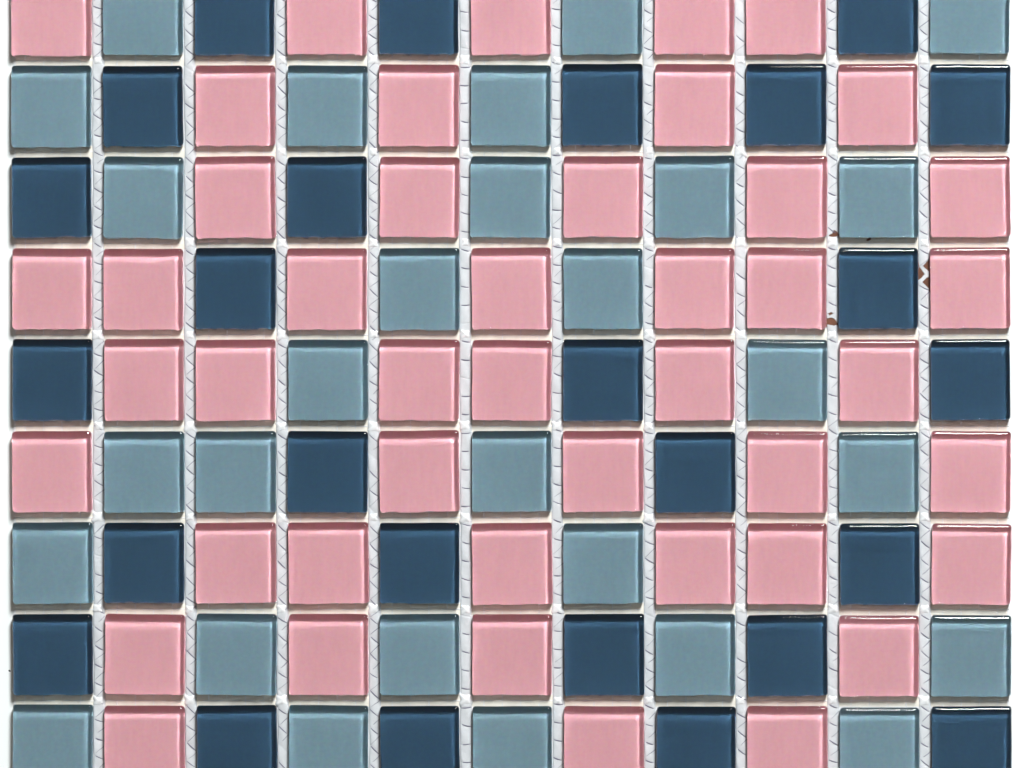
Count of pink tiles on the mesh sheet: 45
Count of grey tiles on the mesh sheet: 28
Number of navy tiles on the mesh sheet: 26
